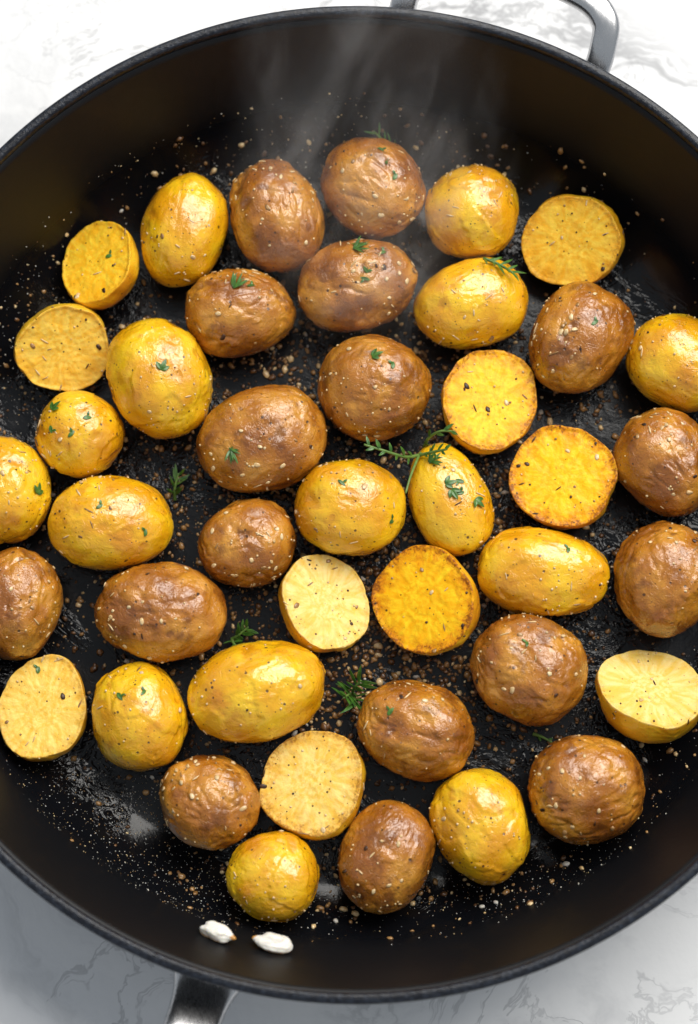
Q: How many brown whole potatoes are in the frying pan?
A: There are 17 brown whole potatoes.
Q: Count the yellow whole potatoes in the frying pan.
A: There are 15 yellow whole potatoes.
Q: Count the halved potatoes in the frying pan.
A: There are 10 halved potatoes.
